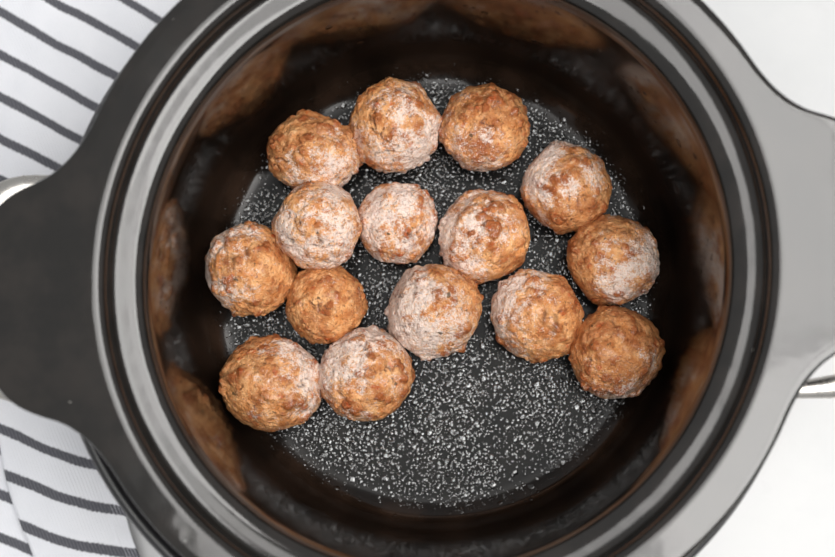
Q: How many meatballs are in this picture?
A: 15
